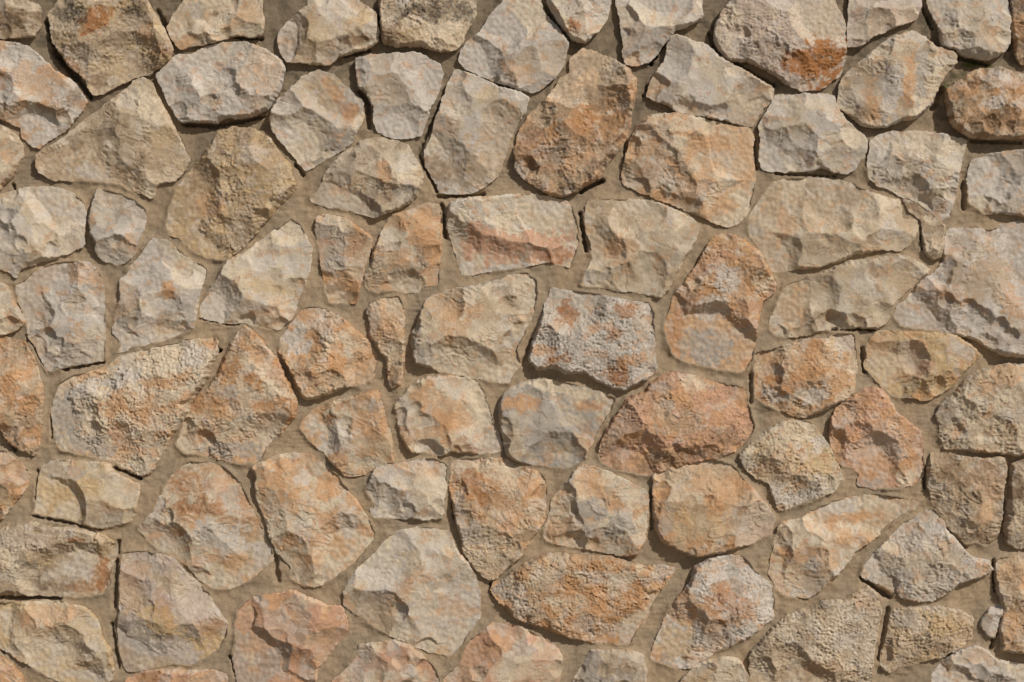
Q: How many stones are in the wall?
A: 90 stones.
